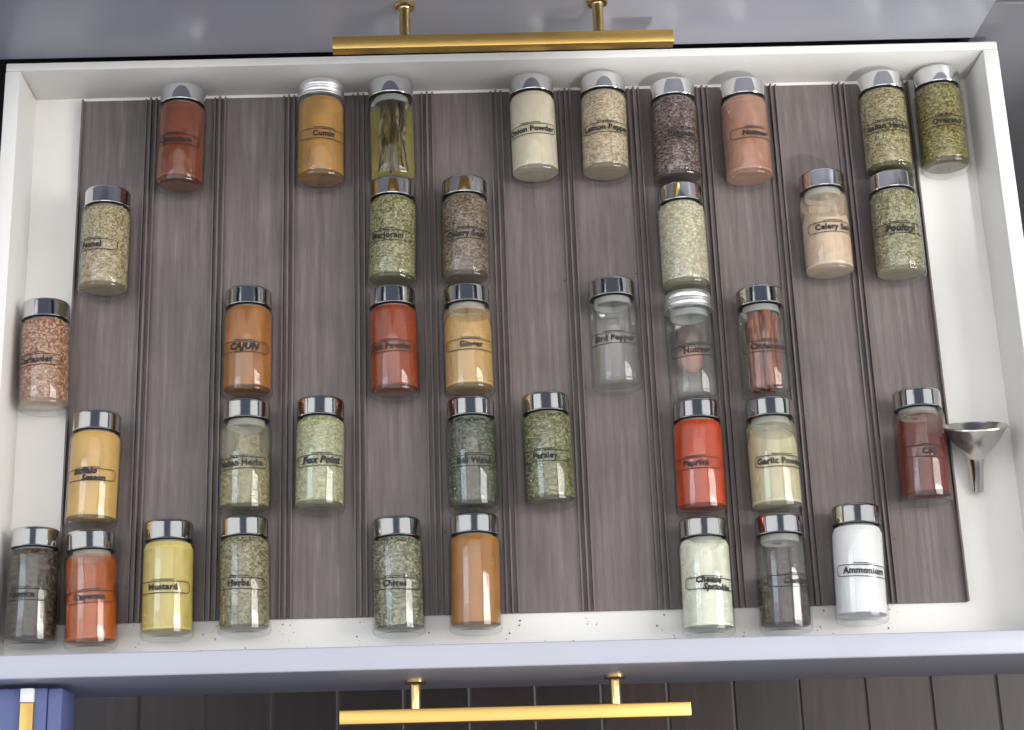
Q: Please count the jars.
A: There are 39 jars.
